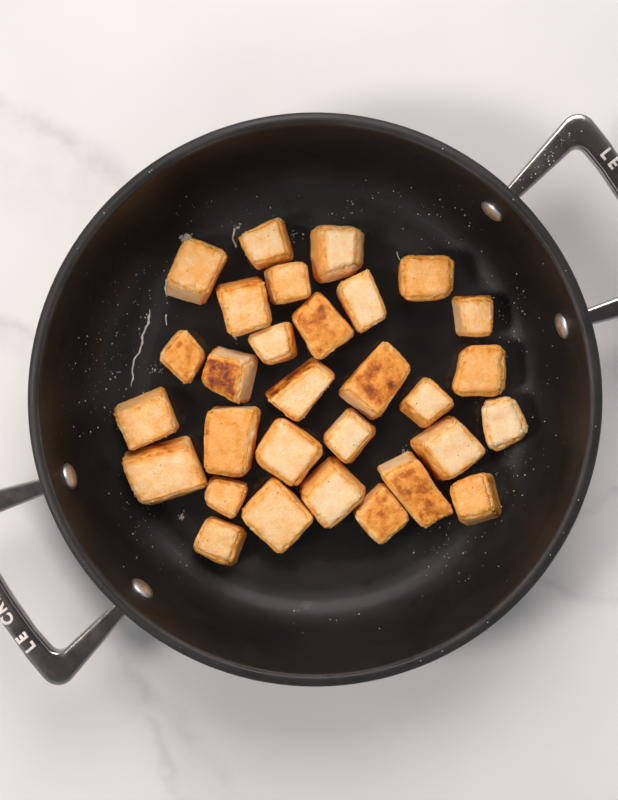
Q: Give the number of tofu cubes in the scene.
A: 30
